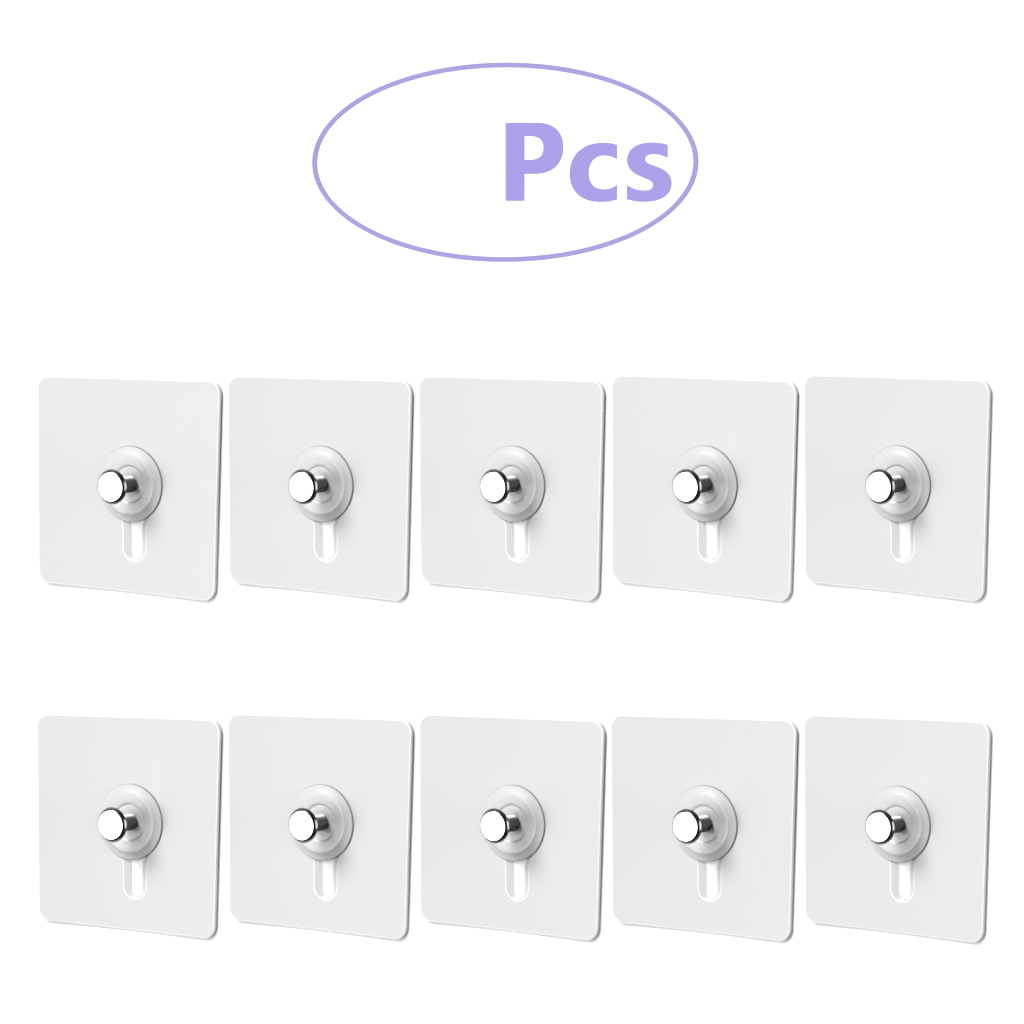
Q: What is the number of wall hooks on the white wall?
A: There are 10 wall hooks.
